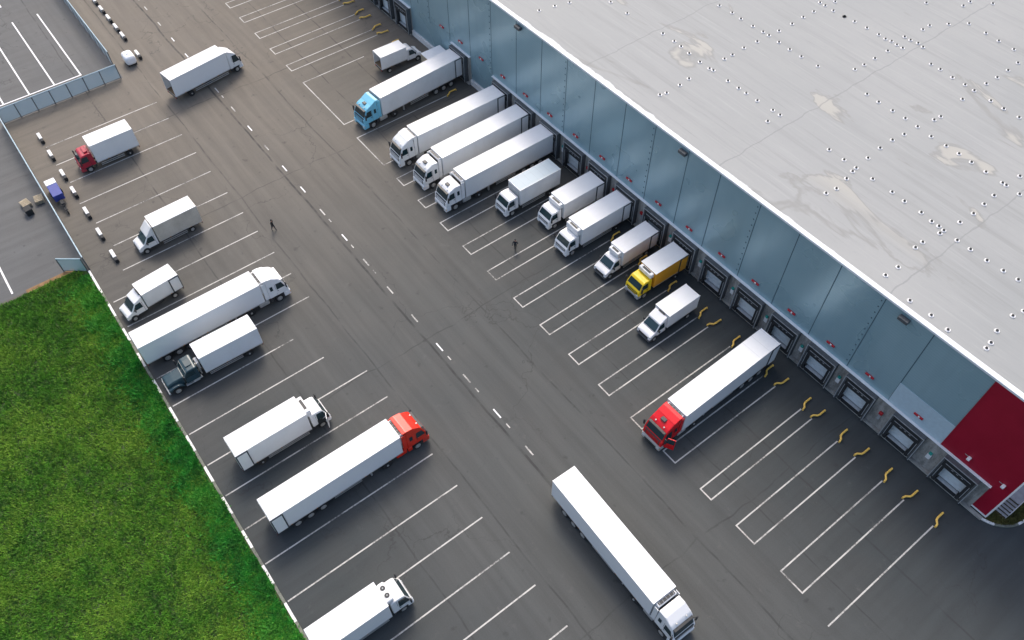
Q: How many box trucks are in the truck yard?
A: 14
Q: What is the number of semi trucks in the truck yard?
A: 8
